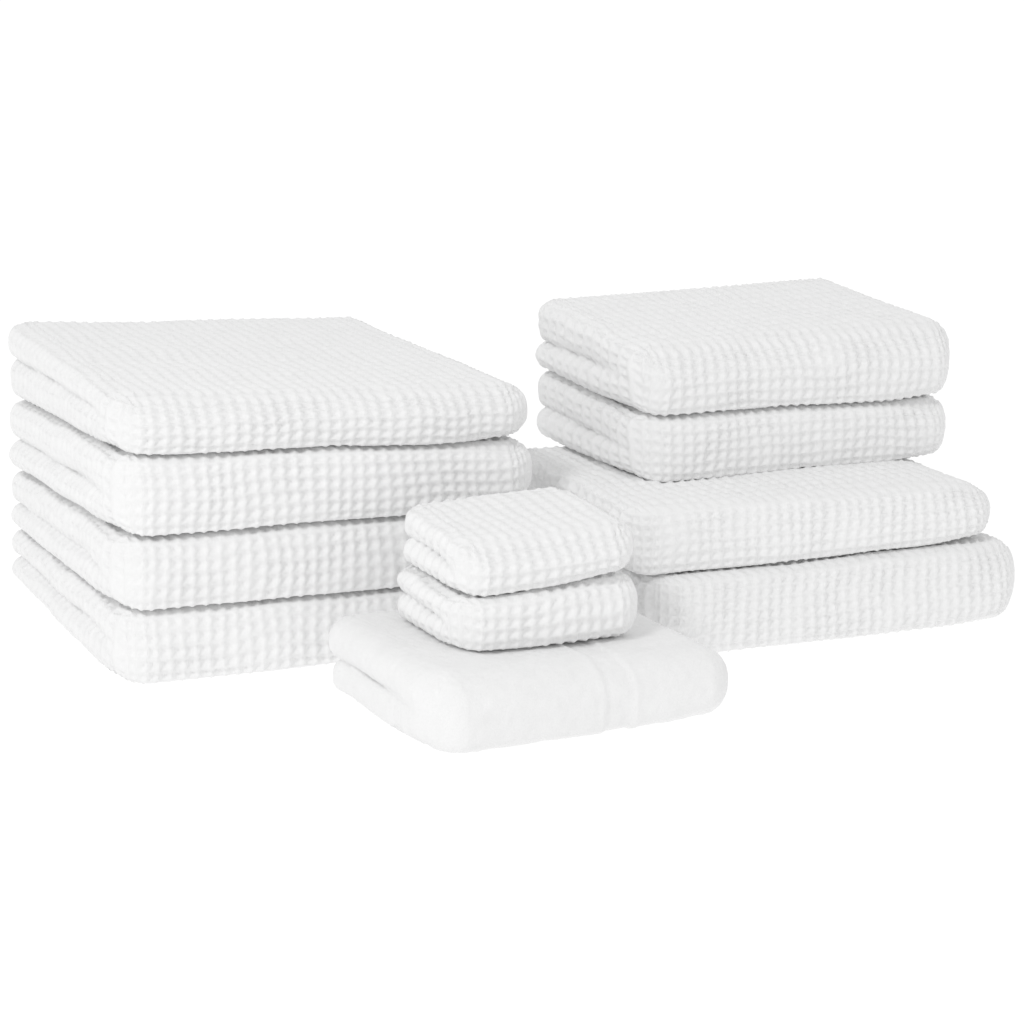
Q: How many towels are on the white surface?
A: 11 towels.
